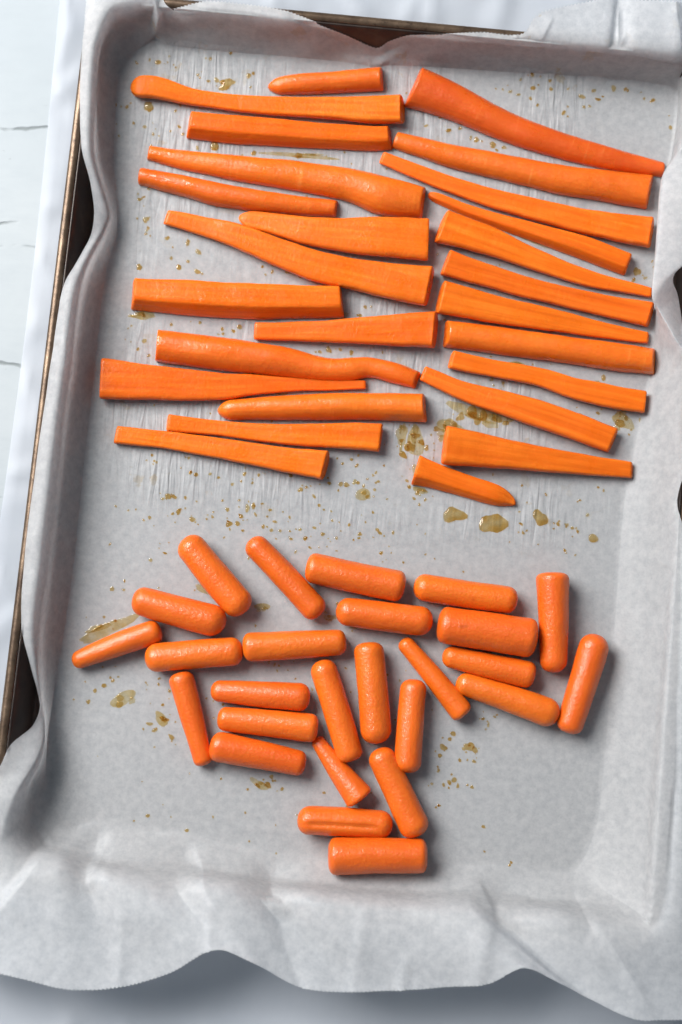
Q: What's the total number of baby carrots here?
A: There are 26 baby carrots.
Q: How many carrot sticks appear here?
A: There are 26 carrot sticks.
